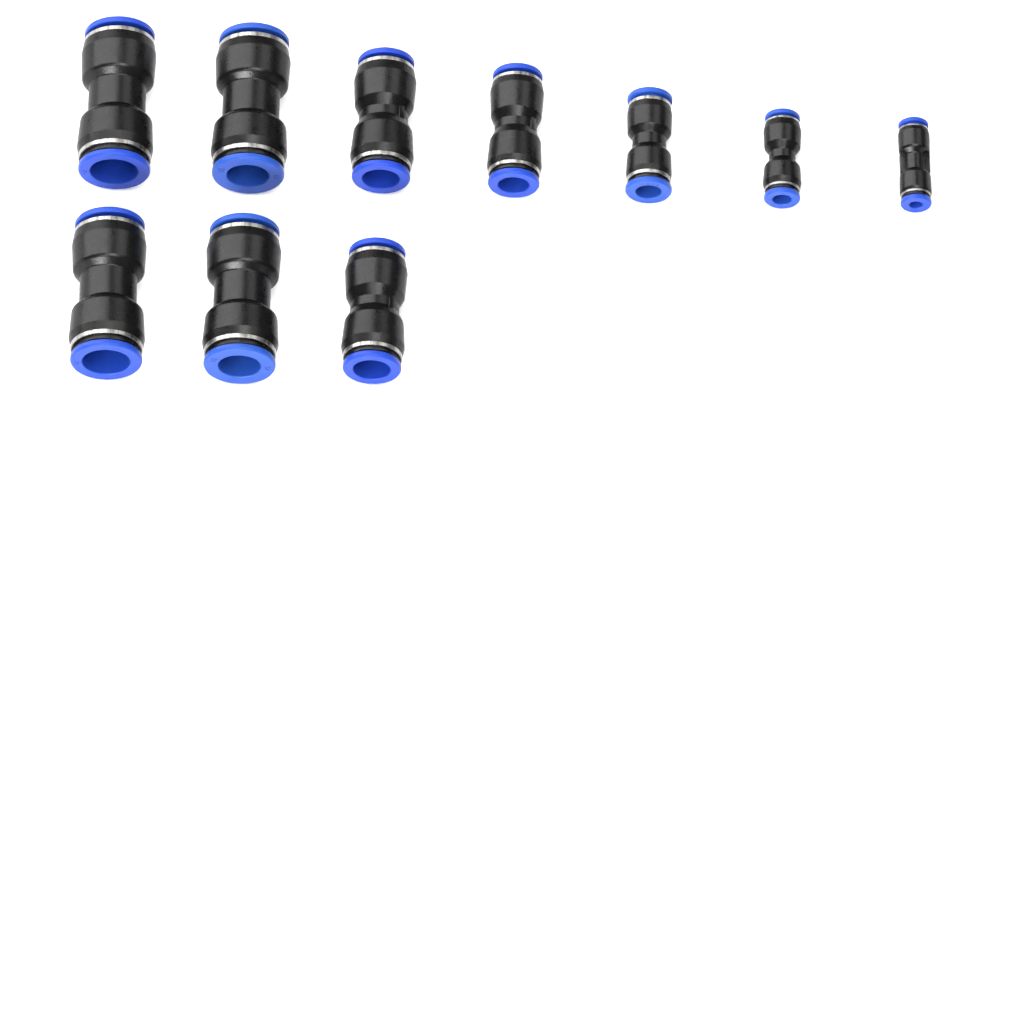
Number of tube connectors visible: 10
